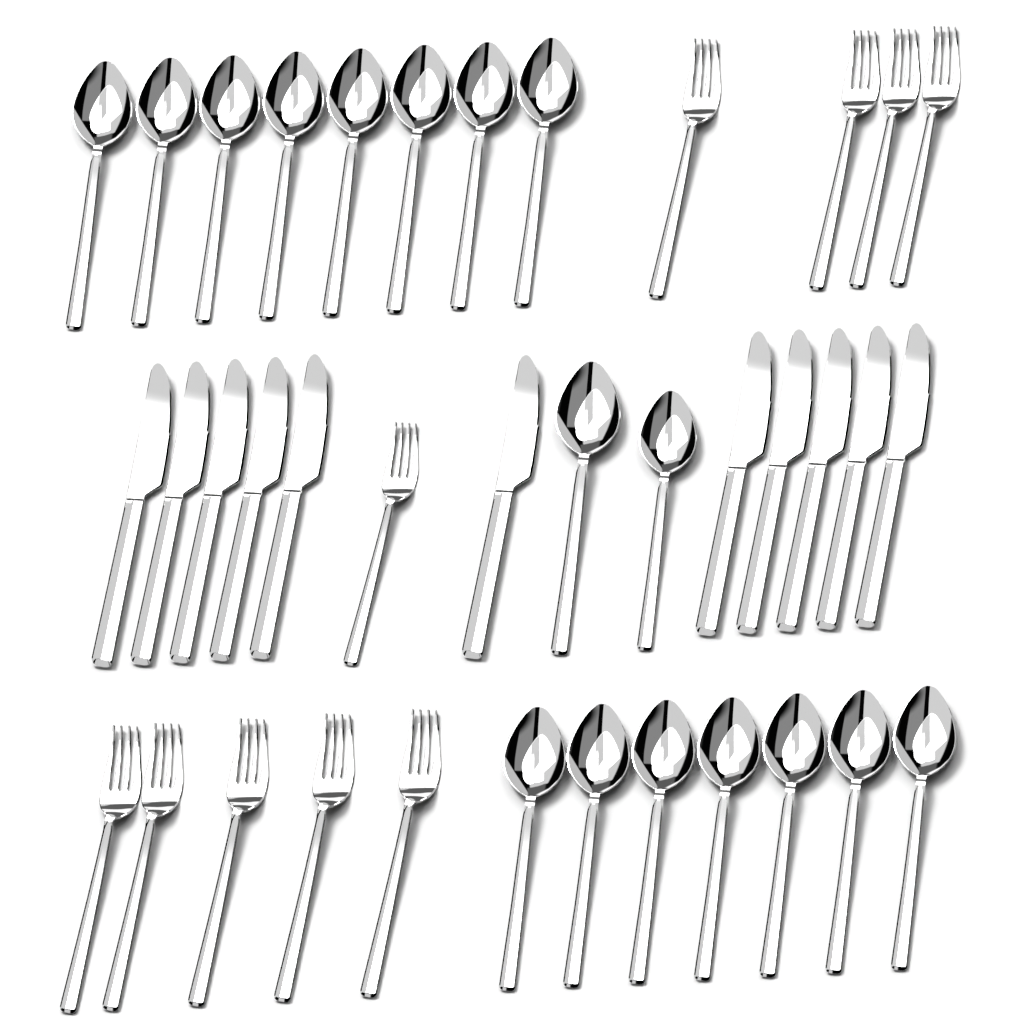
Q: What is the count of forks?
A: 10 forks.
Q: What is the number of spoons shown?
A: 17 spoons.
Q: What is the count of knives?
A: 11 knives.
